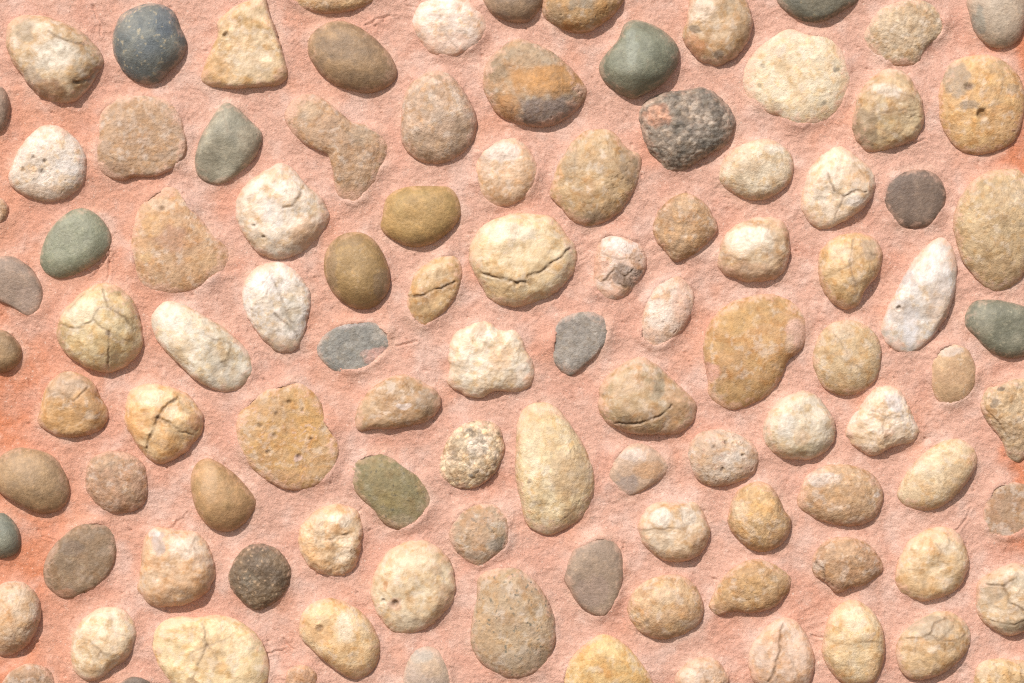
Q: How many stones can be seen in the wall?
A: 105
